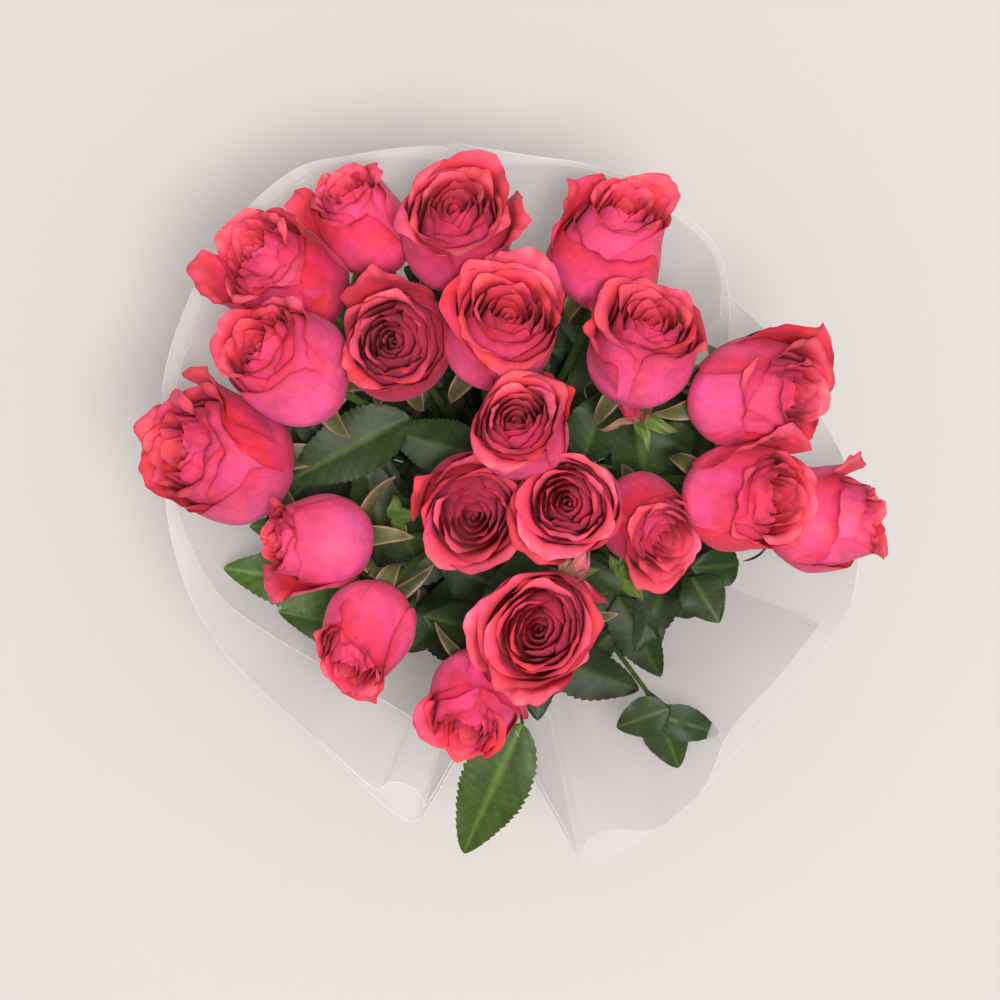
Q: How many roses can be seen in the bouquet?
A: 20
